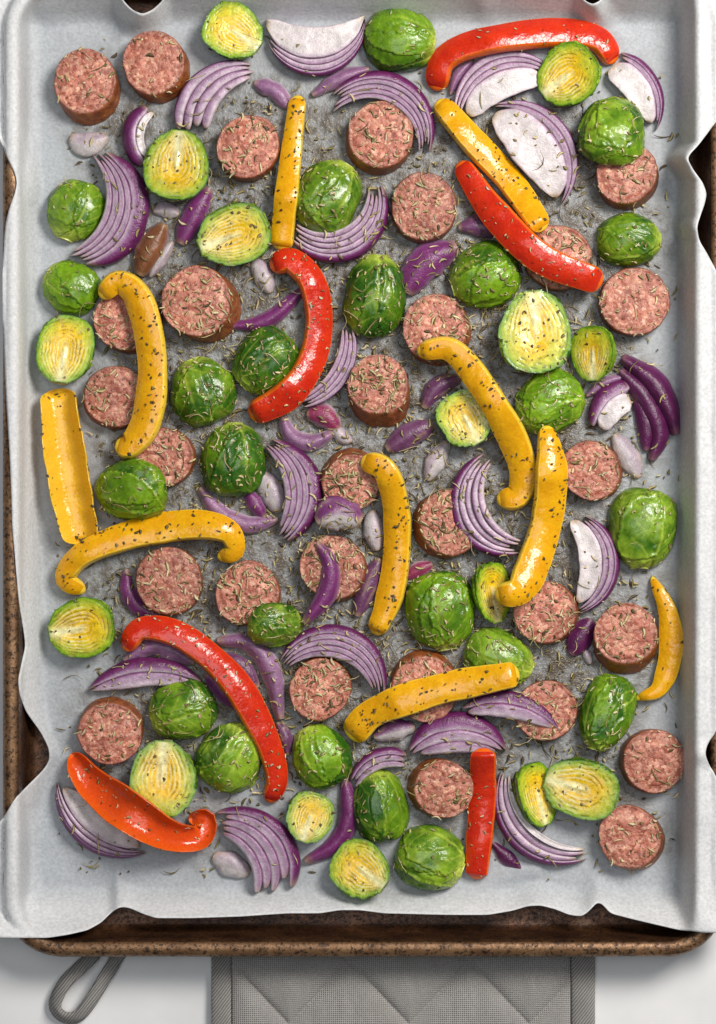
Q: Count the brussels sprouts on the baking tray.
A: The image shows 38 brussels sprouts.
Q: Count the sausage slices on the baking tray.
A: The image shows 29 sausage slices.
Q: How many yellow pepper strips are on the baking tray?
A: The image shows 10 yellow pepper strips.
